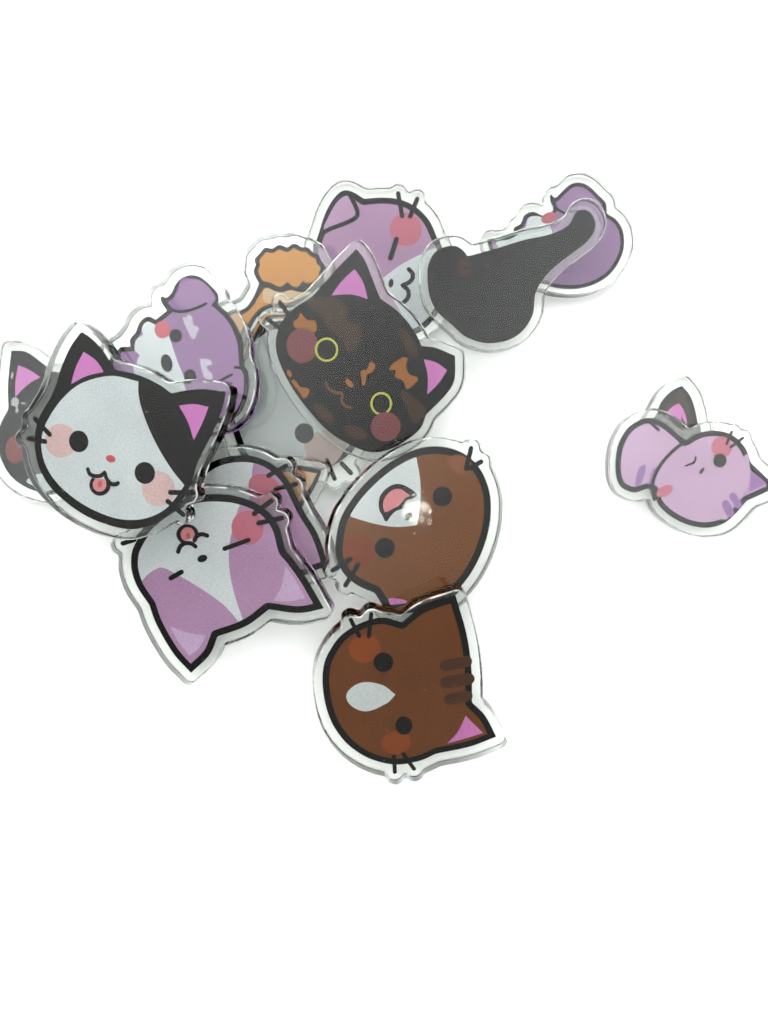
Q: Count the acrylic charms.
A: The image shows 16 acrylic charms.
